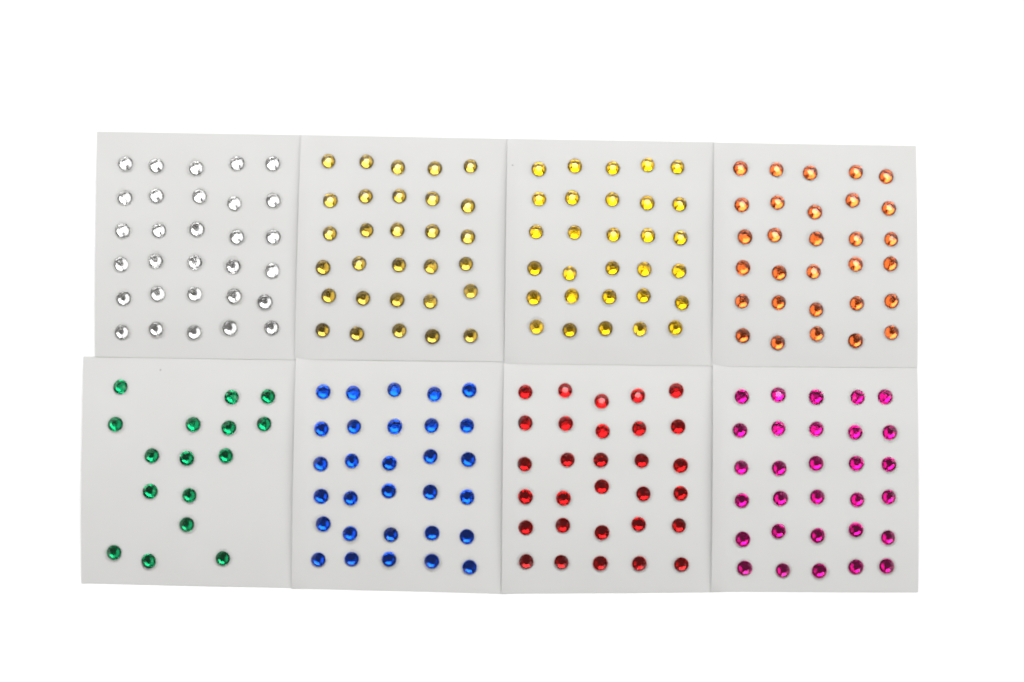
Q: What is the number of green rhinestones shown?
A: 16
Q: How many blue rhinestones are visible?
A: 30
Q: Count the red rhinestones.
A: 30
